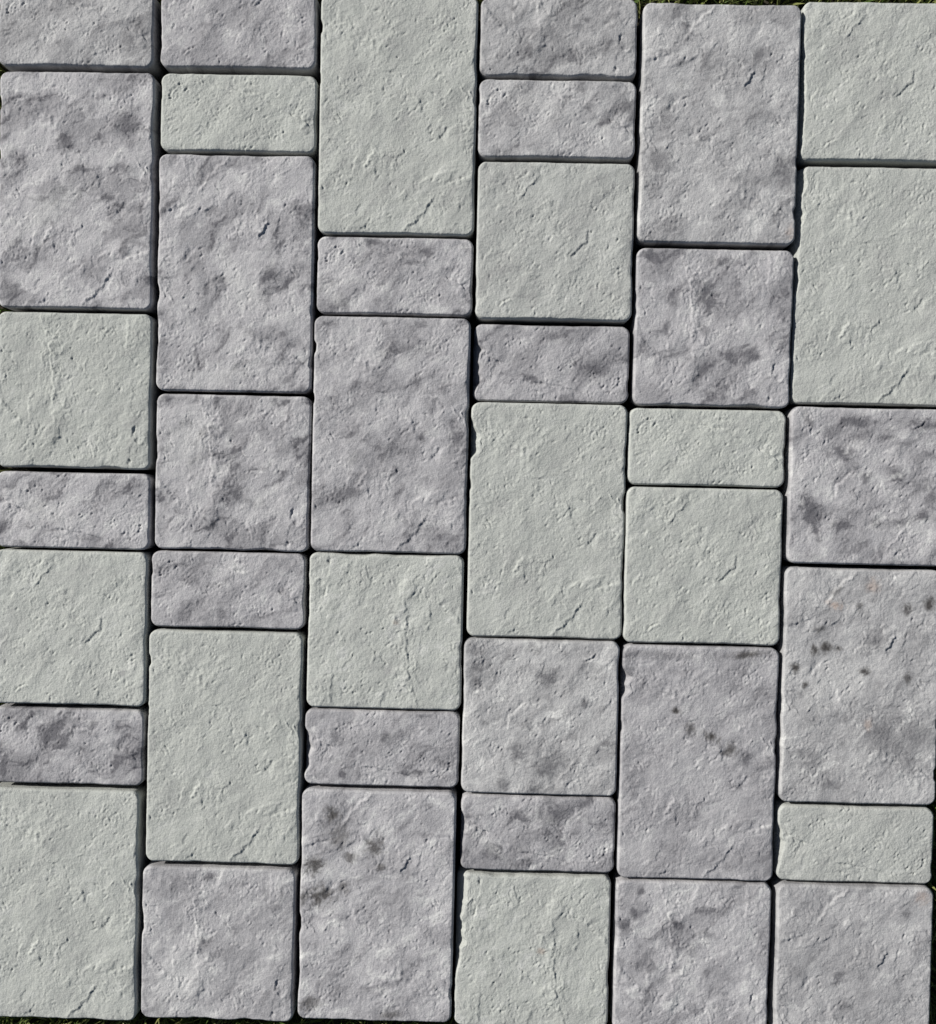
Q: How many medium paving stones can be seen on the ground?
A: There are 14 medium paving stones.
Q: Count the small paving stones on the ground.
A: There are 14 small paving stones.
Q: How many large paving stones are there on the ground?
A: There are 12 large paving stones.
